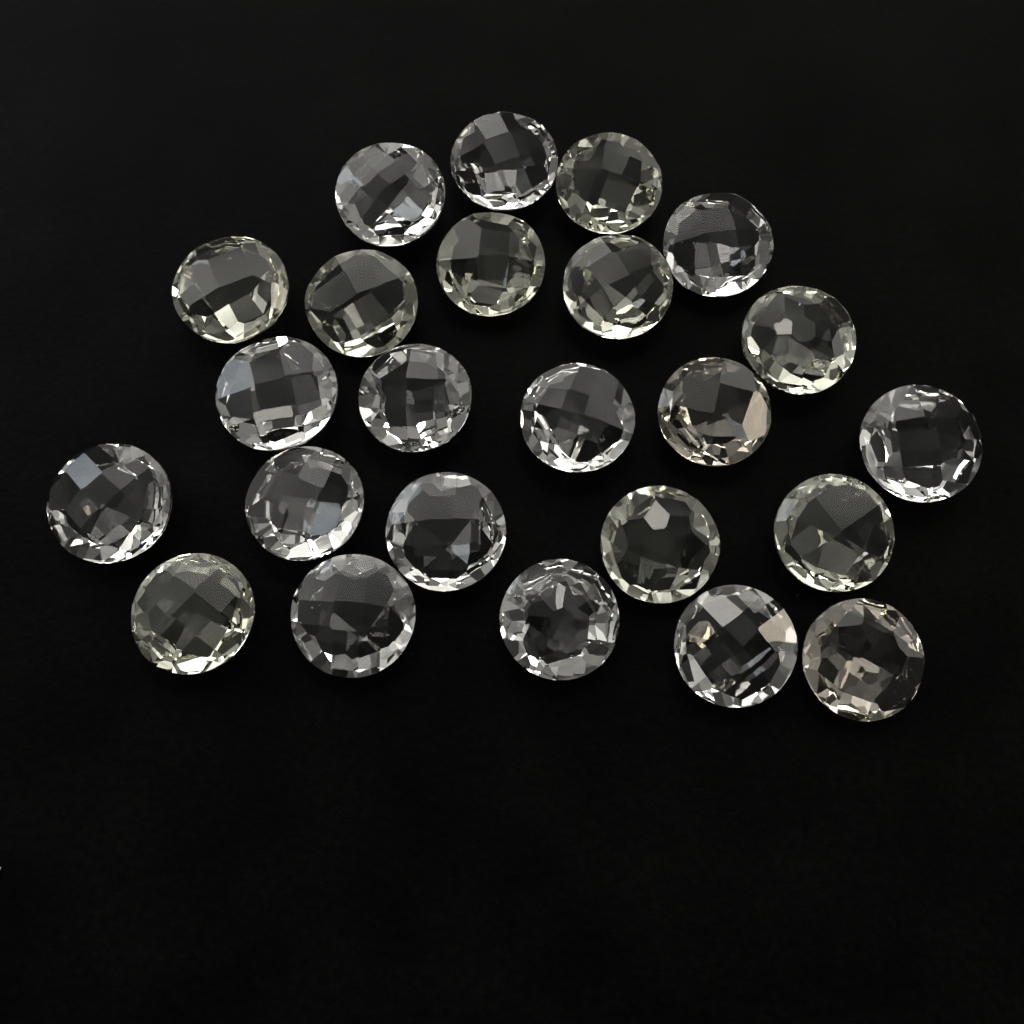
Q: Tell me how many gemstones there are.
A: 24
